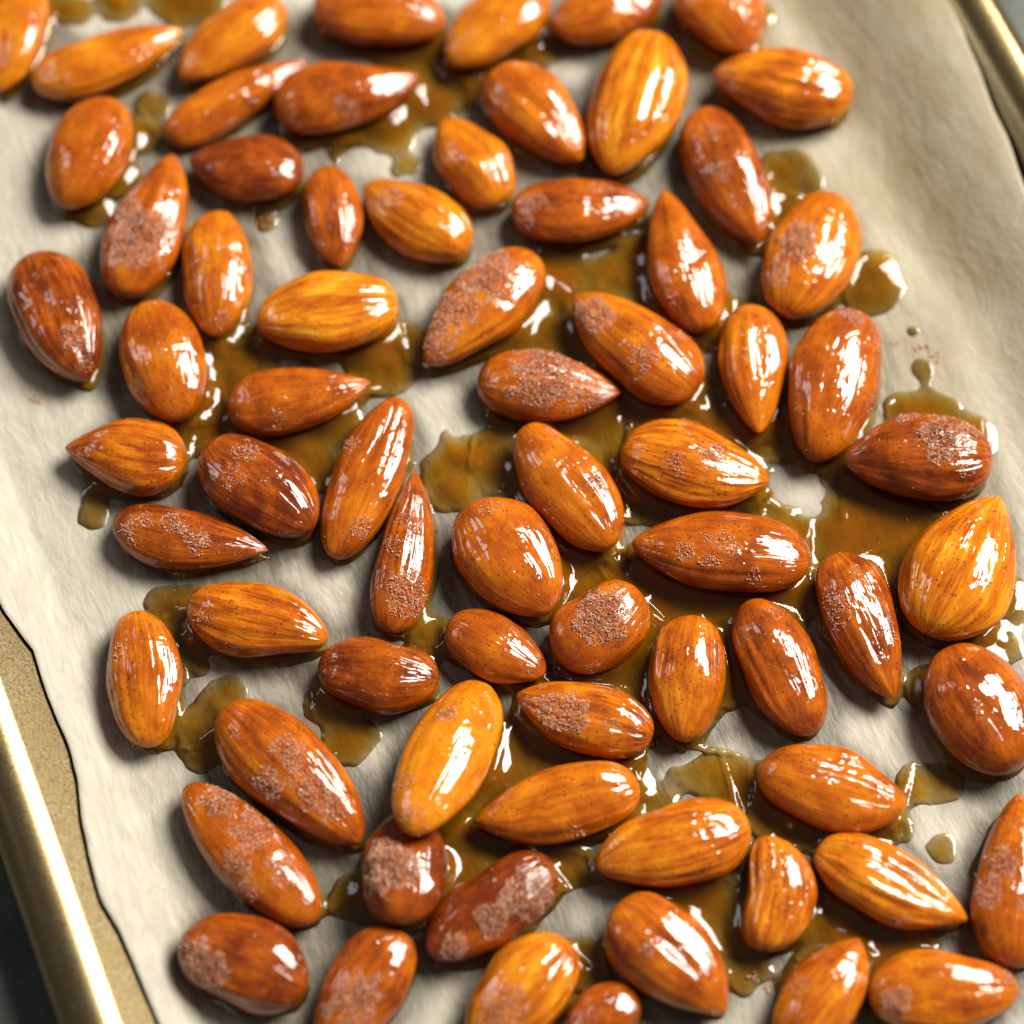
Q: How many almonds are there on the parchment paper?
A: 71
